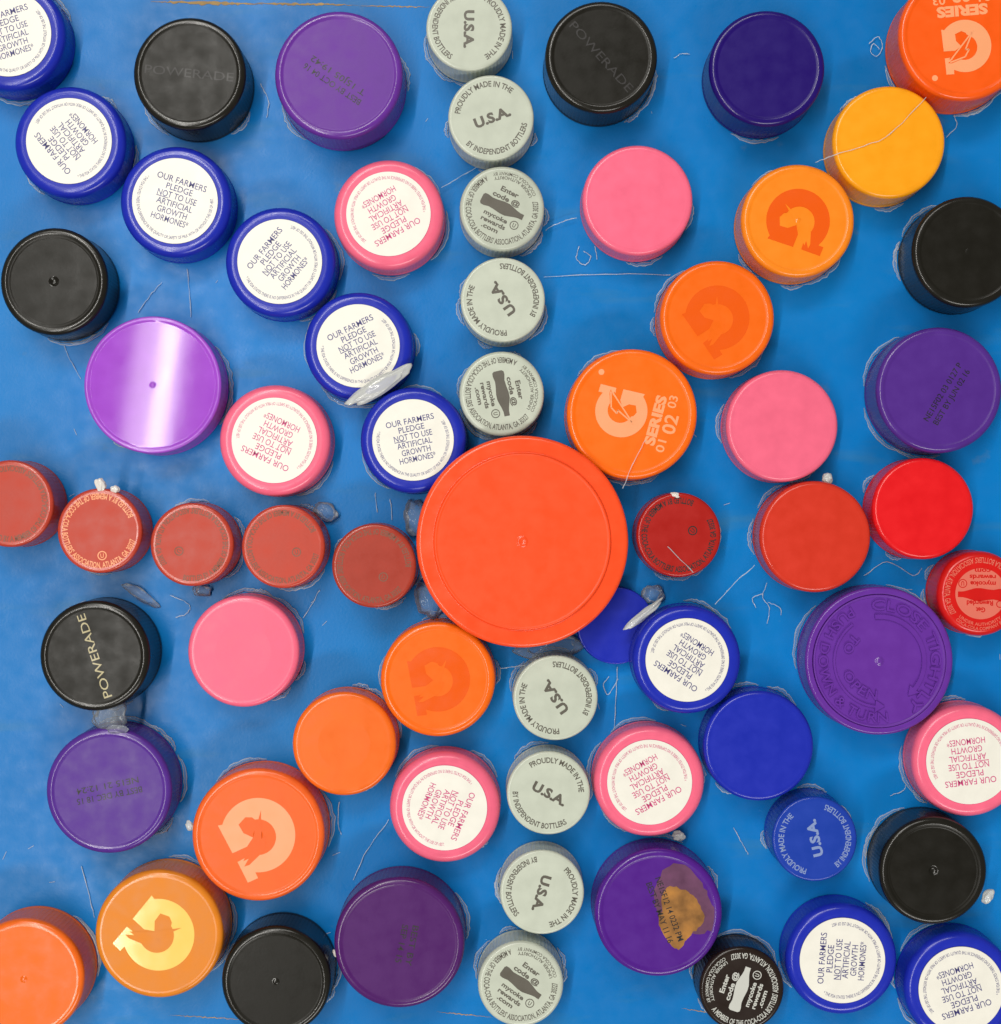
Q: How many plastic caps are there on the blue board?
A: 65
